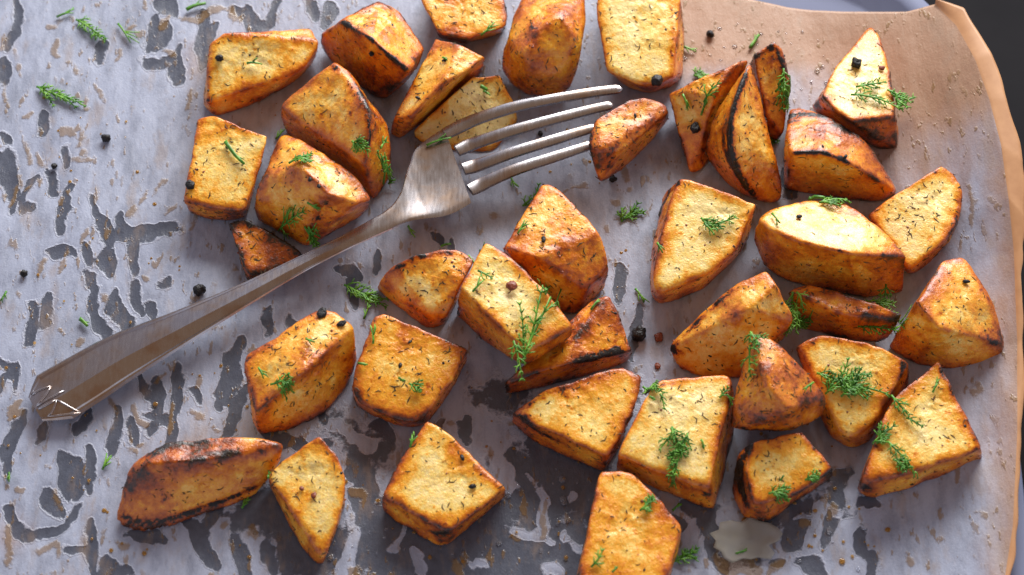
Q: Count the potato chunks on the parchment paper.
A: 39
